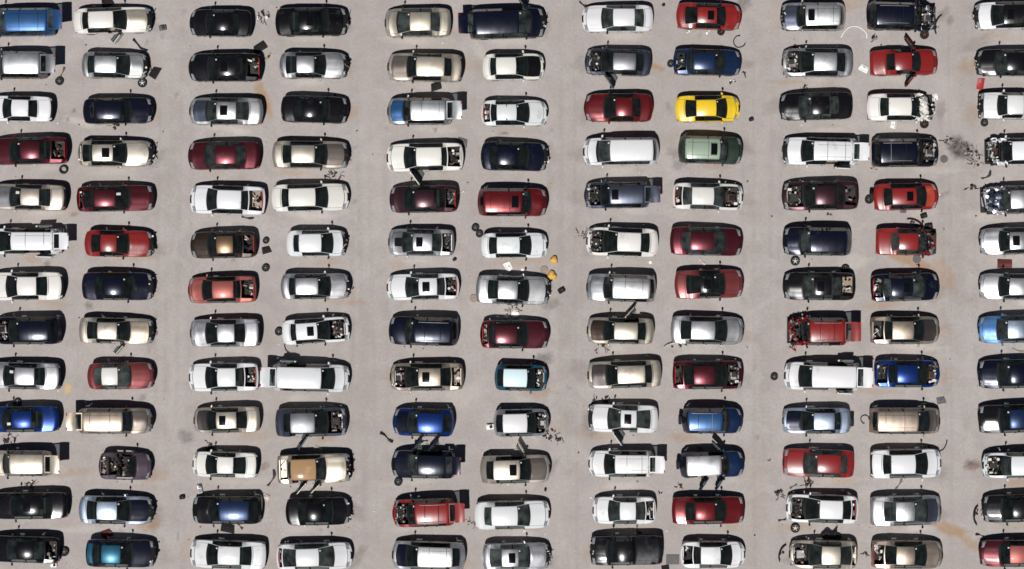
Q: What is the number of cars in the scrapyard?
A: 143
